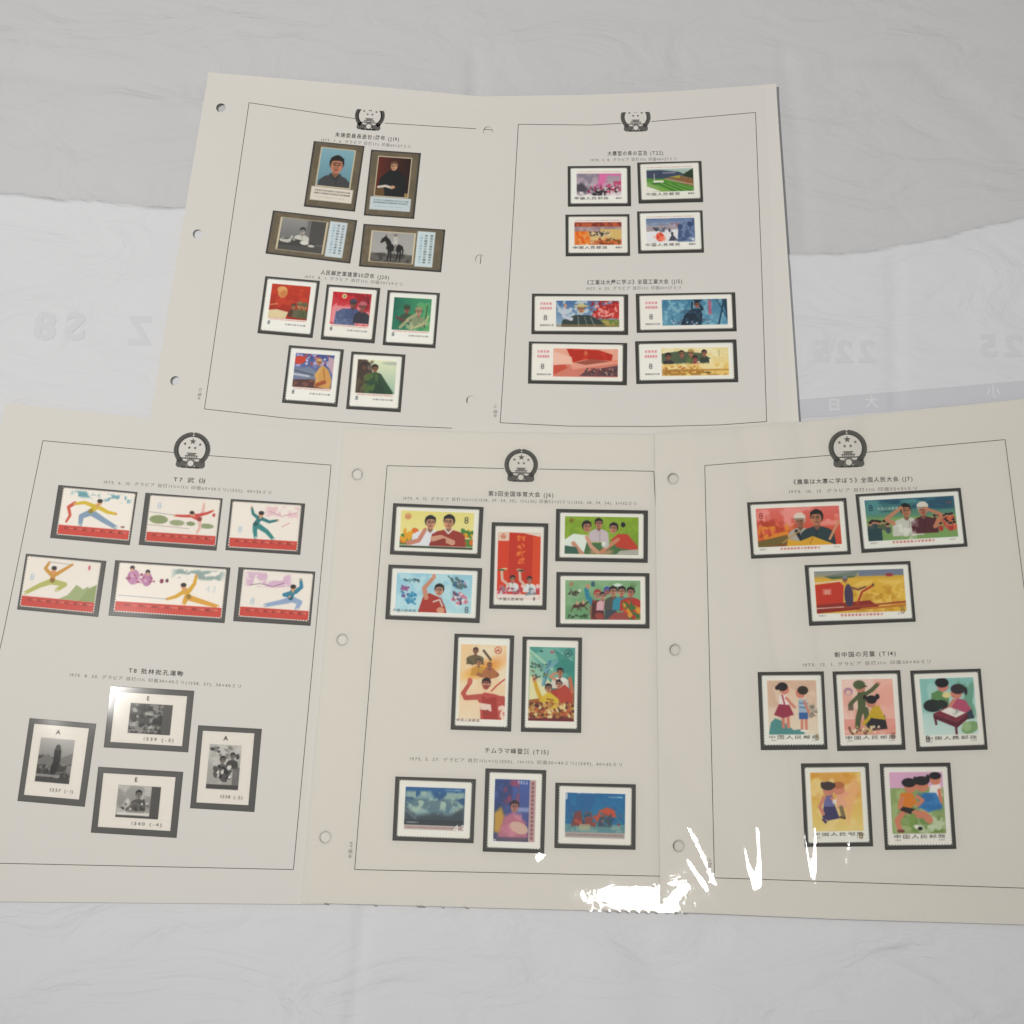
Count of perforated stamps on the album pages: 41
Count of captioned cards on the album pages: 4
